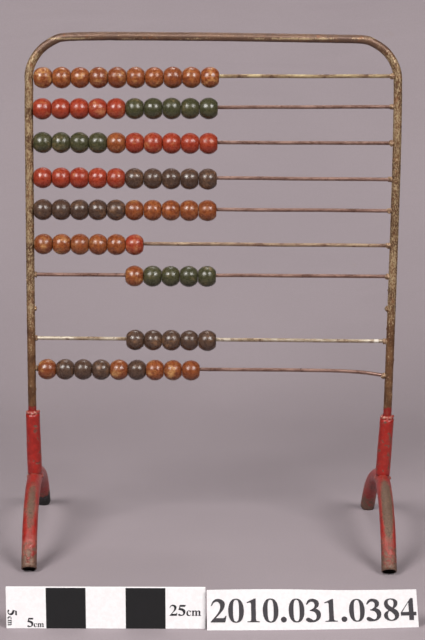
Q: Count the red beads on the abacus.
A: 16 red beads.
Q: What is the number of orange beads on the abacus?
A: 27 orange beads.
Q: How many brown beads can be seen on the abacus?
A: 19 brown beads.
